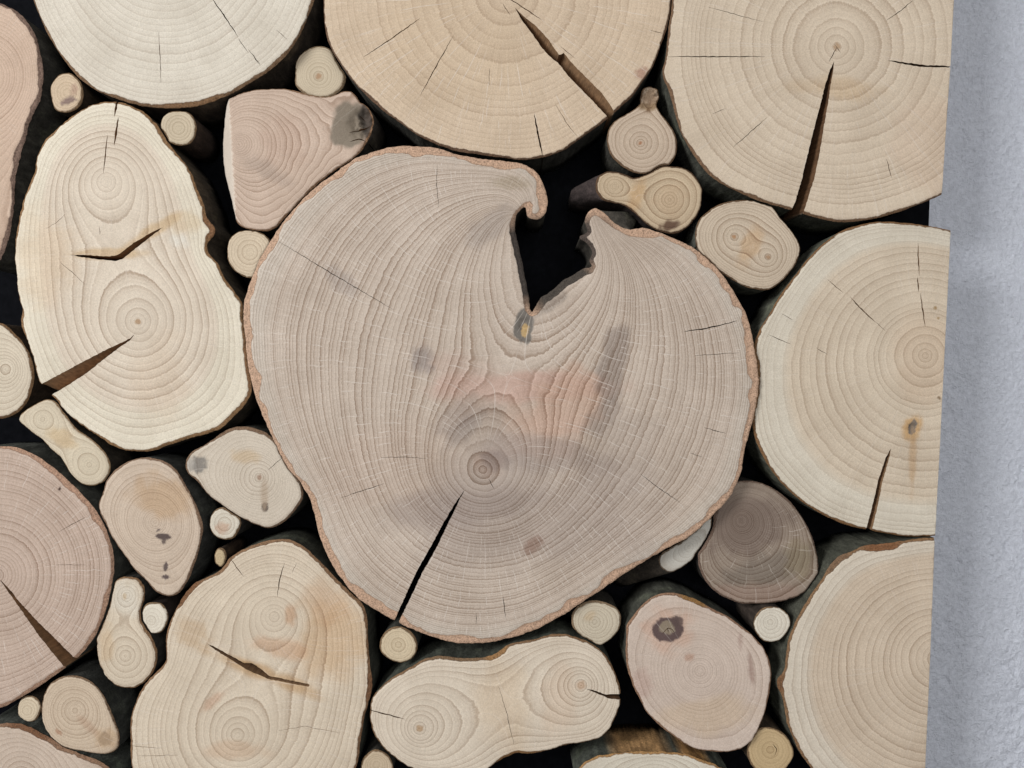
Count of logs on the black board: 39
